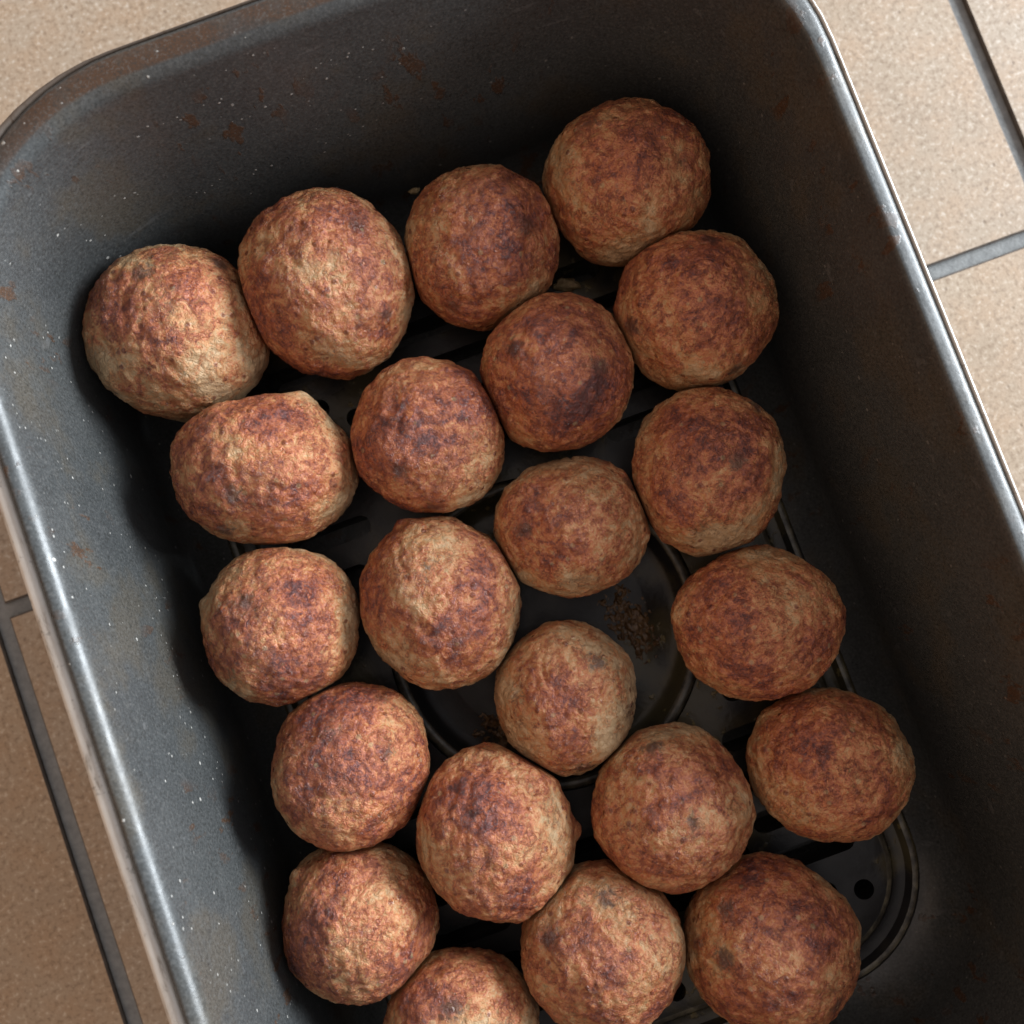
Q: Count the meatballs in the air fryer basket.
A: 22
